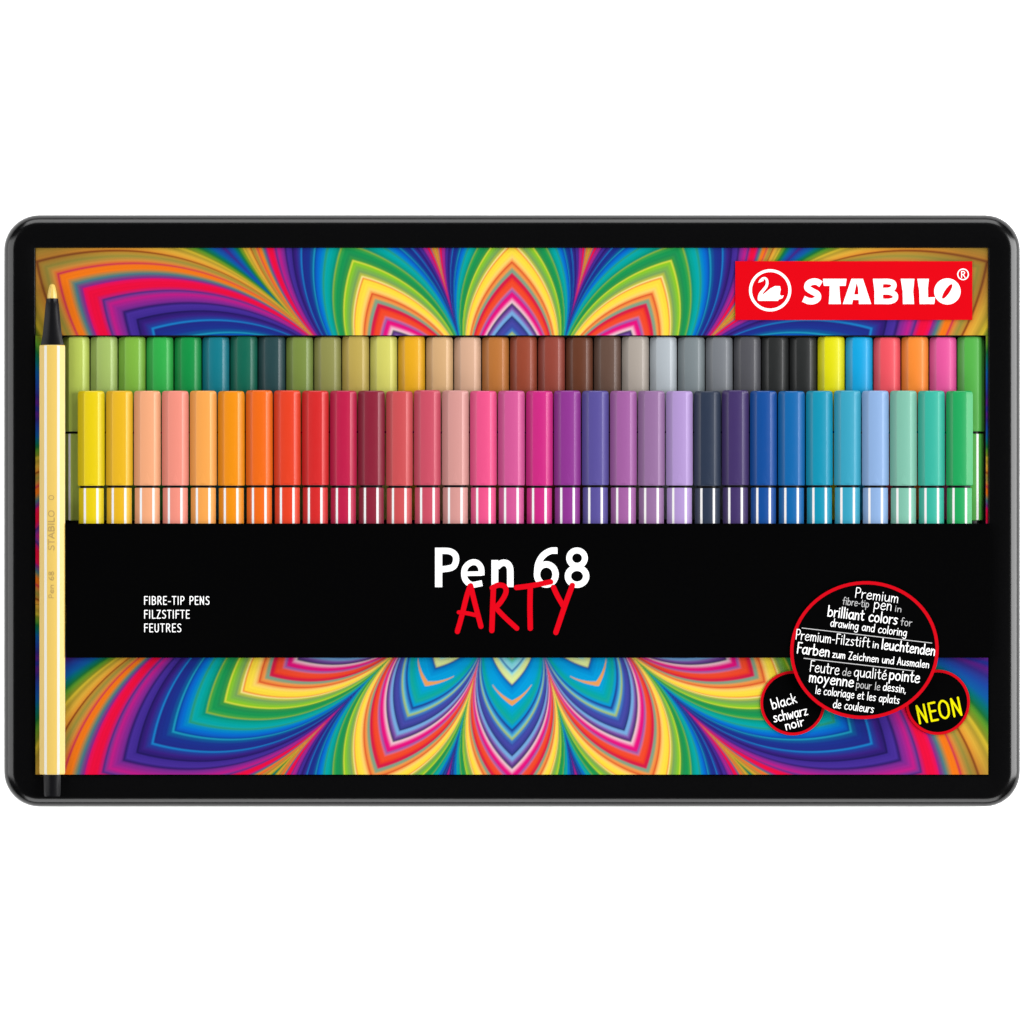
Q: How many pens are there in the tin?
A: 66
